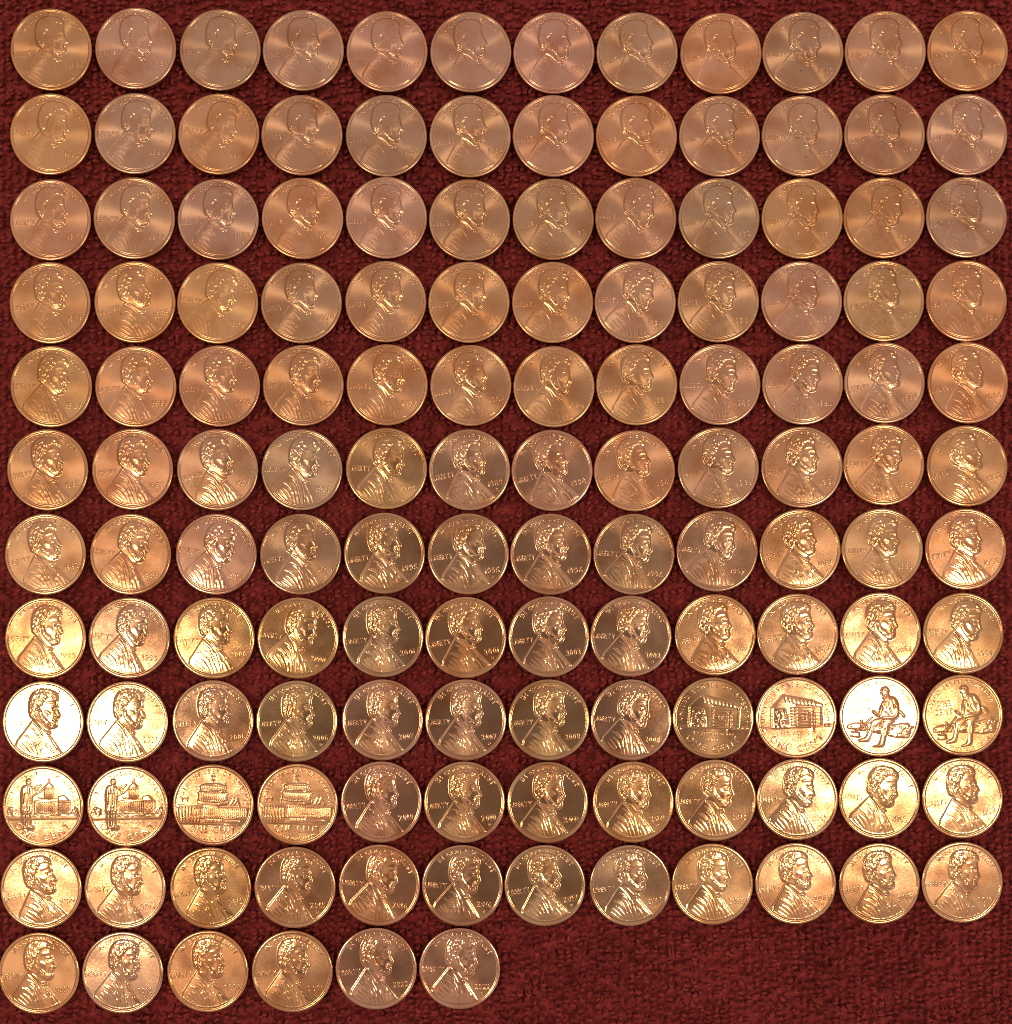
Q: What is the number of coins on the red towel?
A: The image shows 138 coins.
